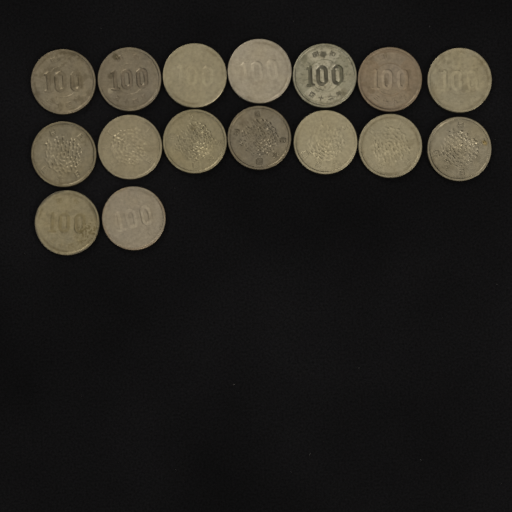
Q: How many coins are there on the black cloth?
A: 16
